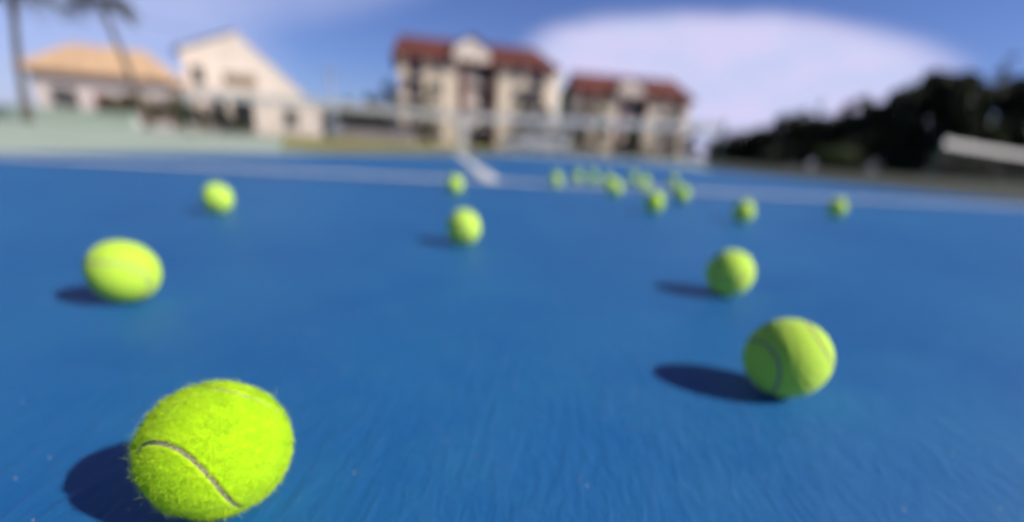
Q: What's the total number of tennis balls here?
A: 19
